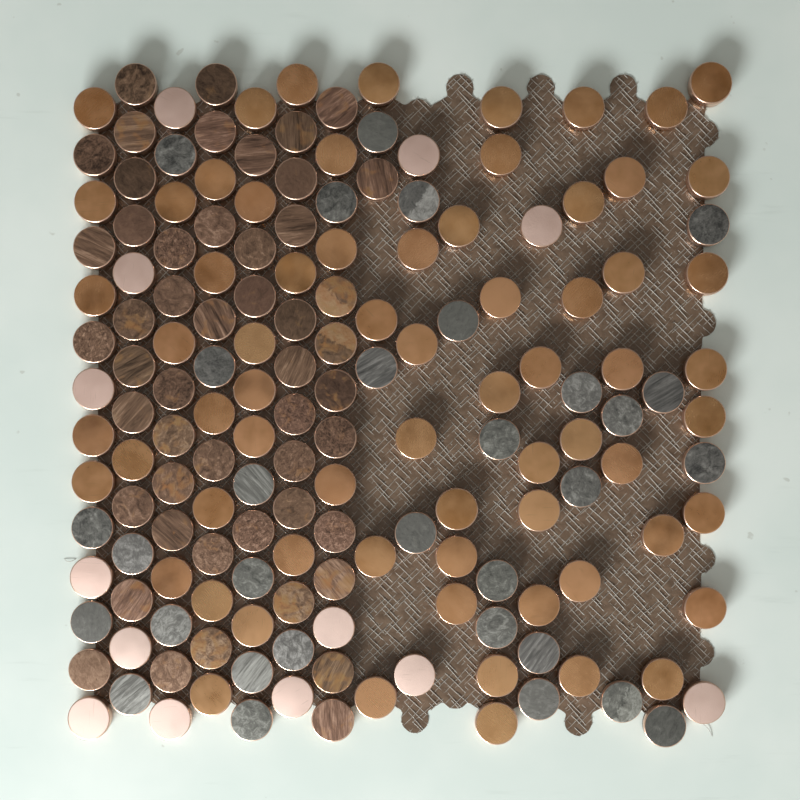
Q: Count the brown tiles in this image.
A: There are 50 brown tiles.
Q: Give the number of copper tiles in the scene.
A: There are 68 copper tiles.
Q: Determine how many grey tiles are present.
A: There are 31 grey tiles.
